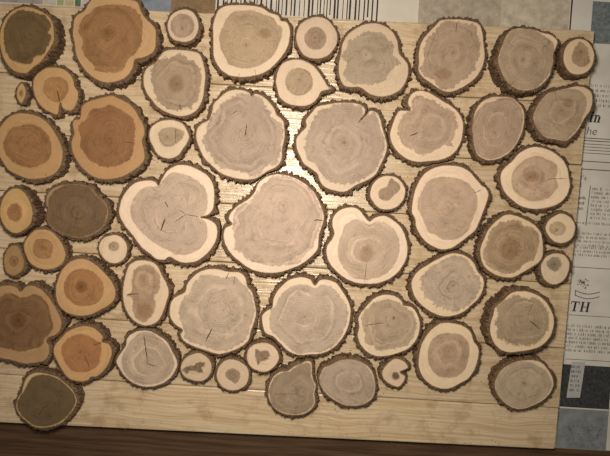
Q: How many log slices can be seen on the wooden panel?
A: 54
